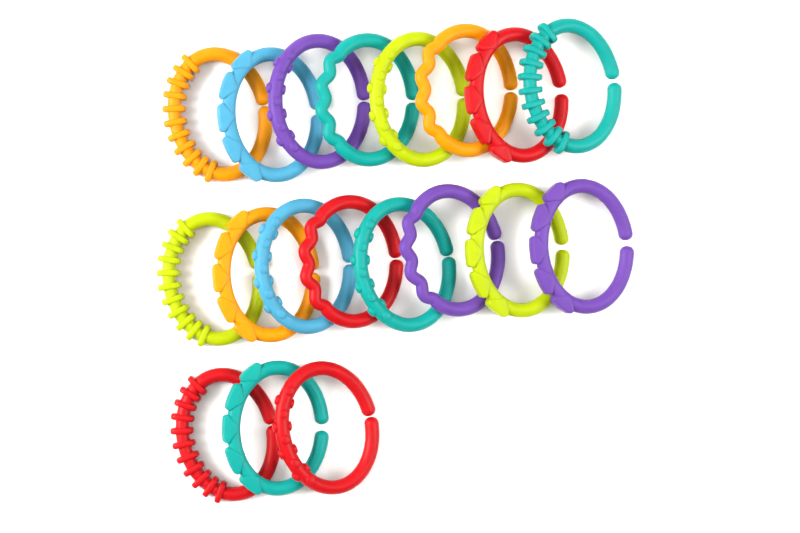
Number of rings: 19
